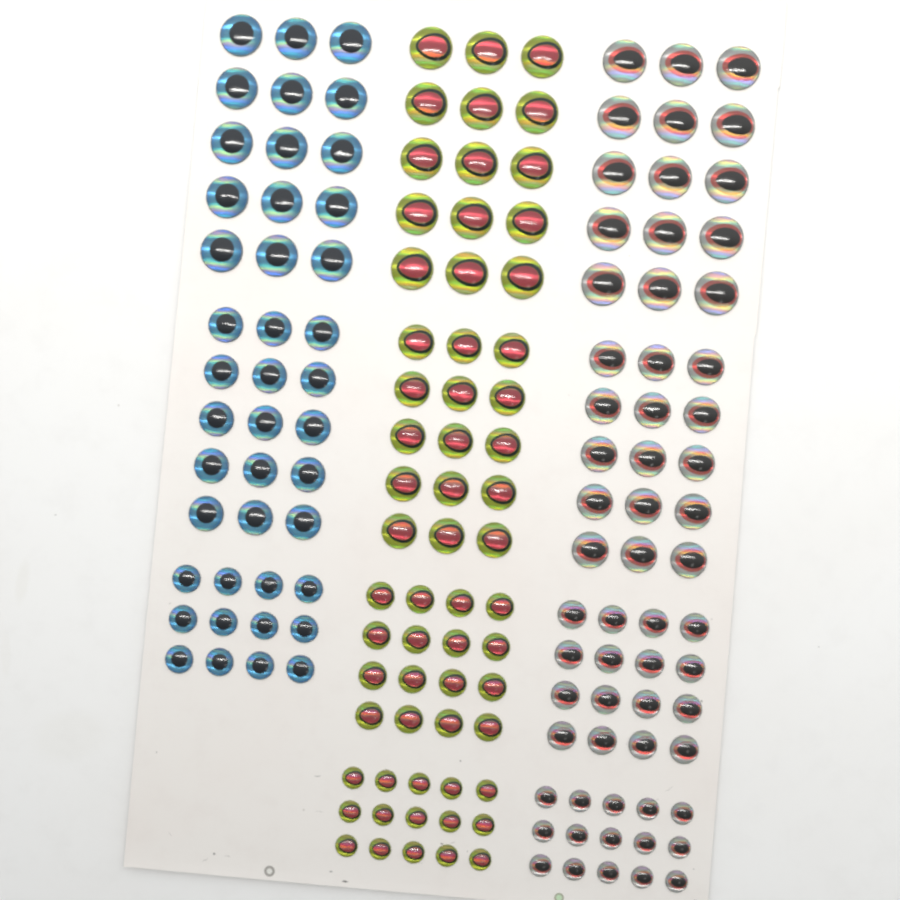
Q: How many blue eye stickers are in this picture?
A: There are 42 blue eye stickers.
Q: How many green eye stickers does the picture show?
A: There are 61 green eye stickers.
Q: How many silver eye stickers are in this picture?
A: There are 61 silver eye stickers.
